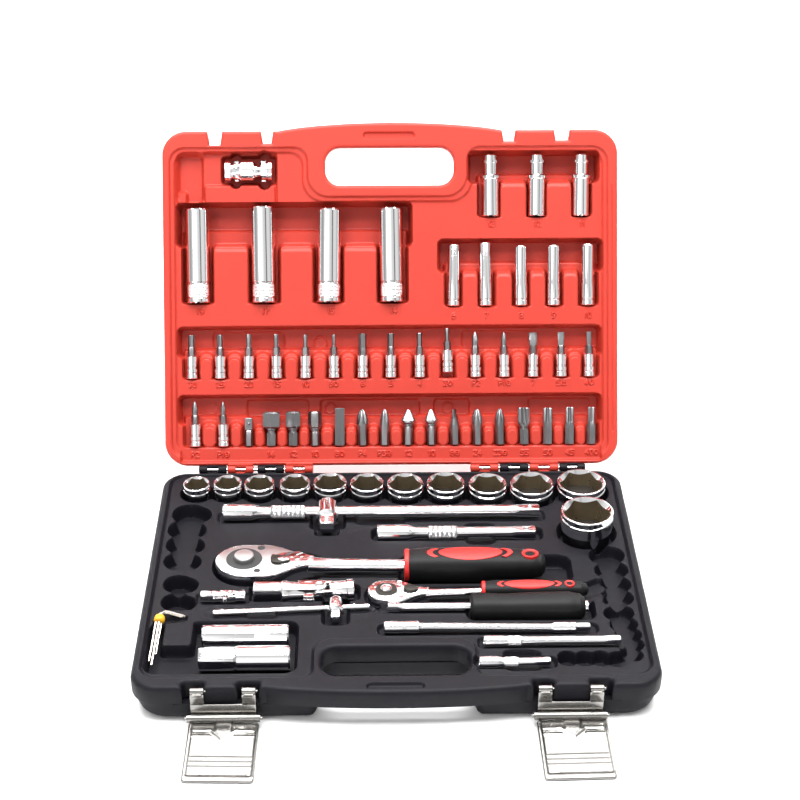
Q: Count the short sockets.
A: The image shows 12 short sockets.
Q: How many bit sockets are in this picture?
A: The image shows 17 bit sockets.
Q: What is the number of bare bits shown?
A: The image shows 16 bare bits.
